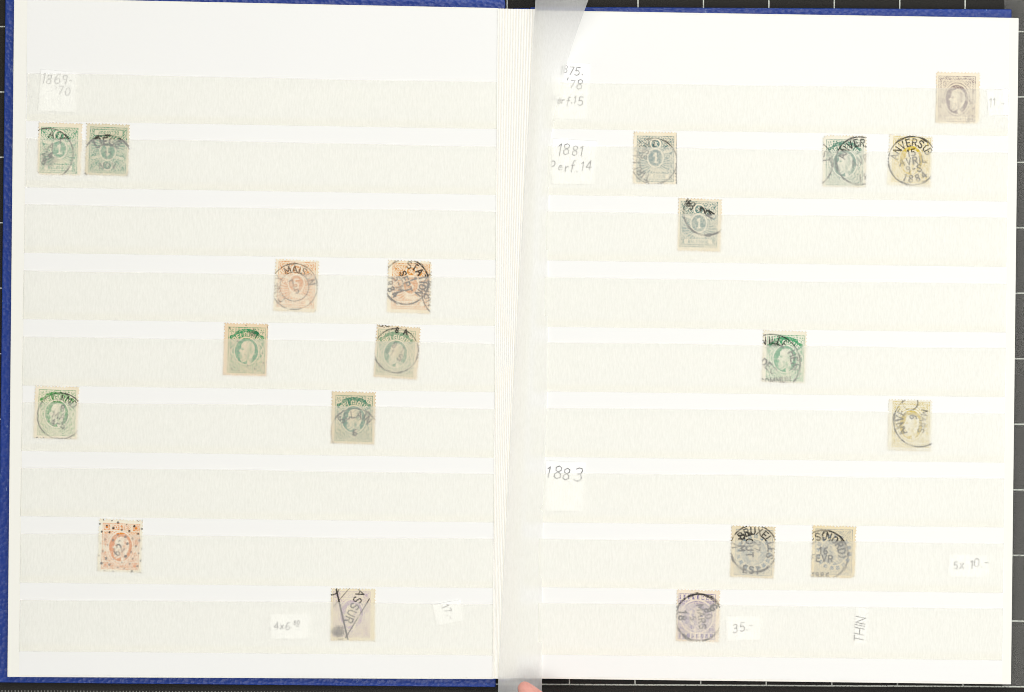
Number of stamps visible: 20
